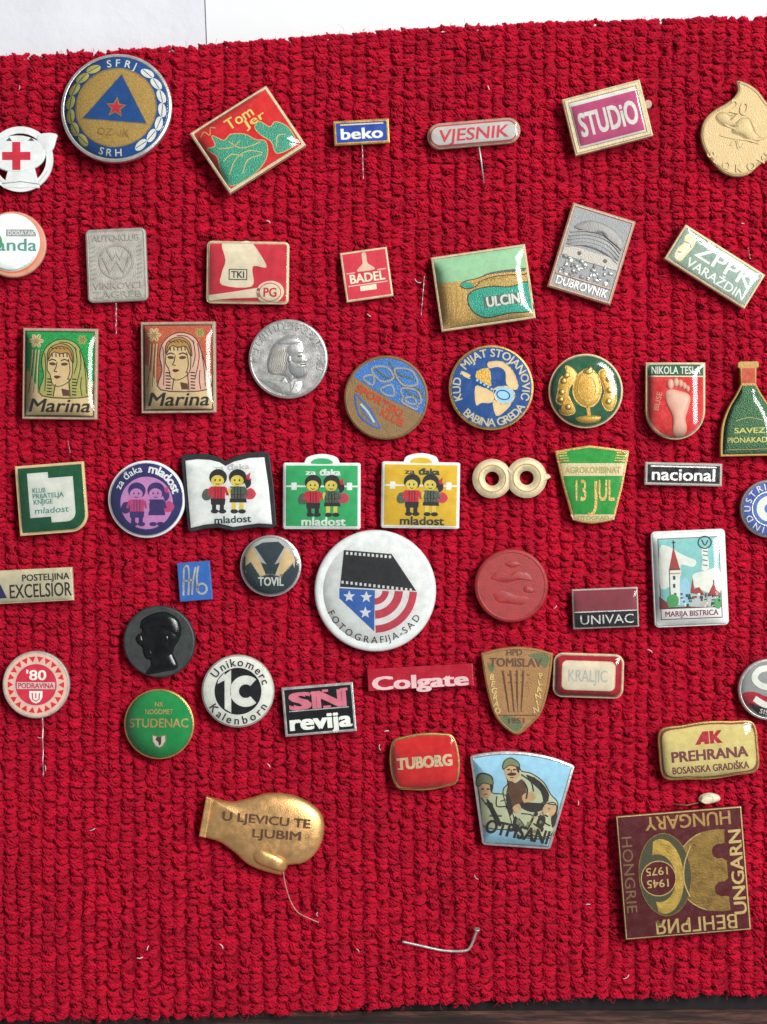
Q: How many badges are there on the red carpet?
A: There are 52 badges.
